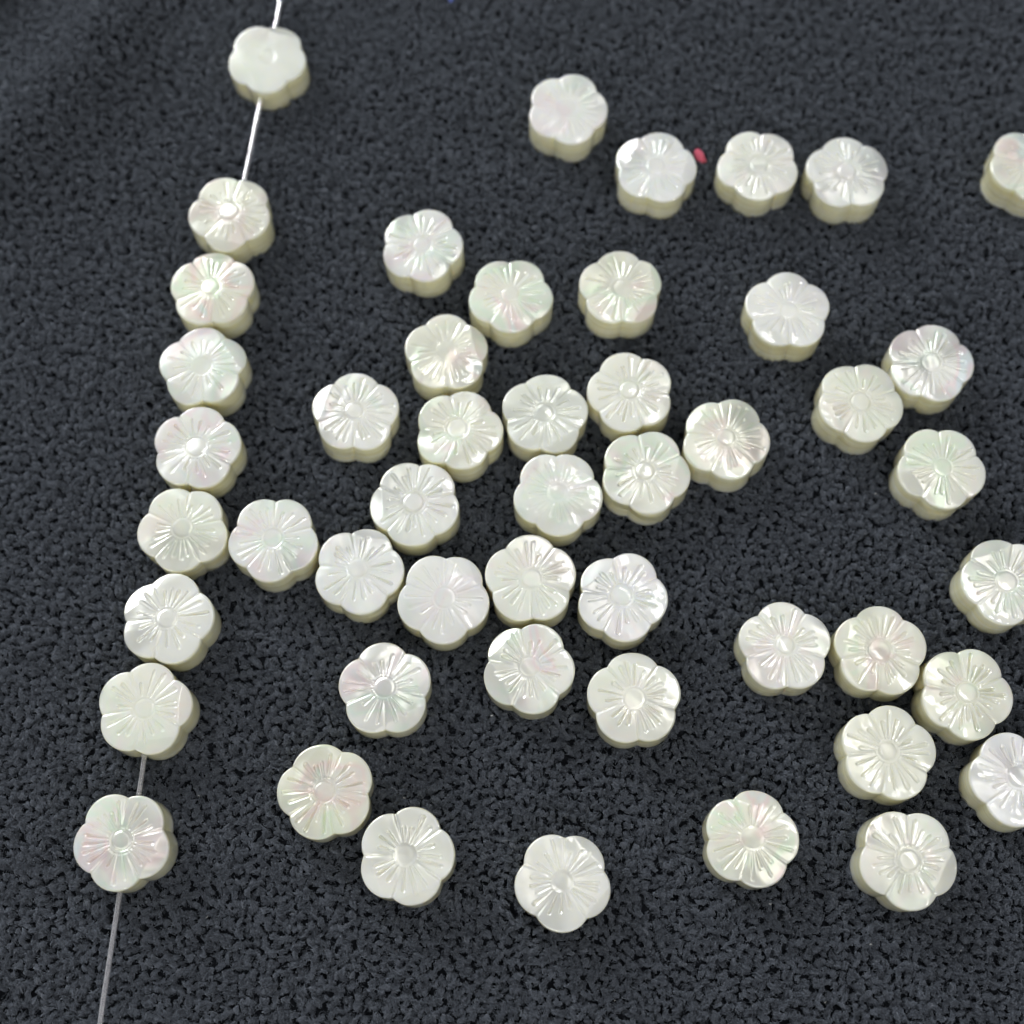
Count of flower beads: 49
